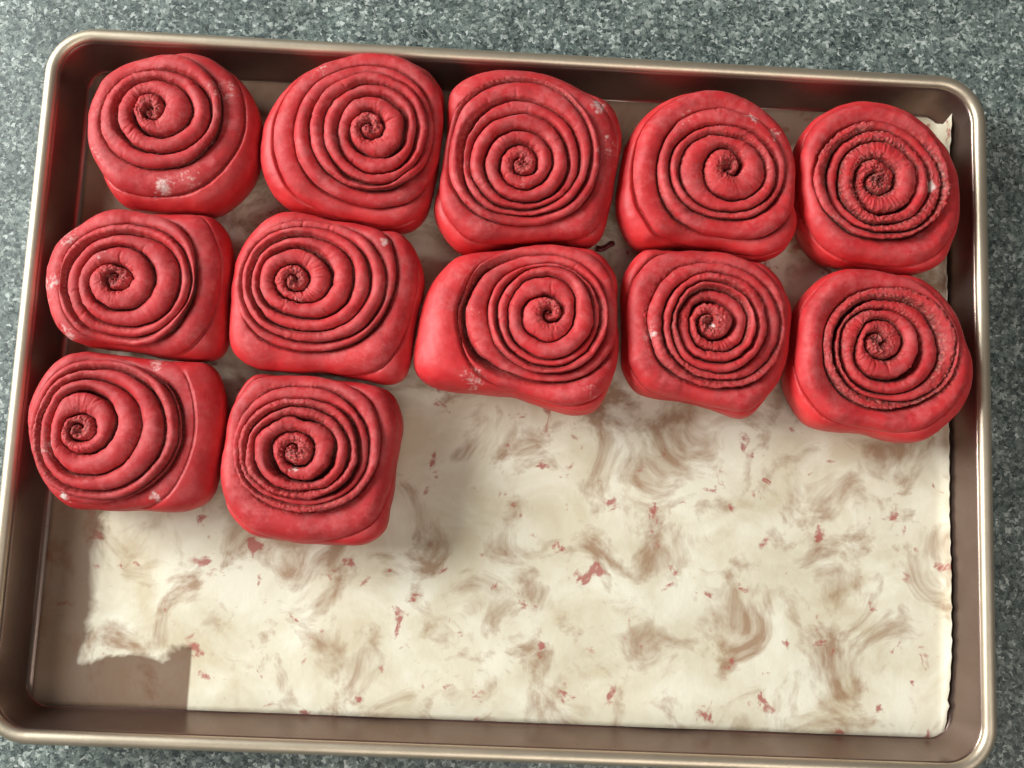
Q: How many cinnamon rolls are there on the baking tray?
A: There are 12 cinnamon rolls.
